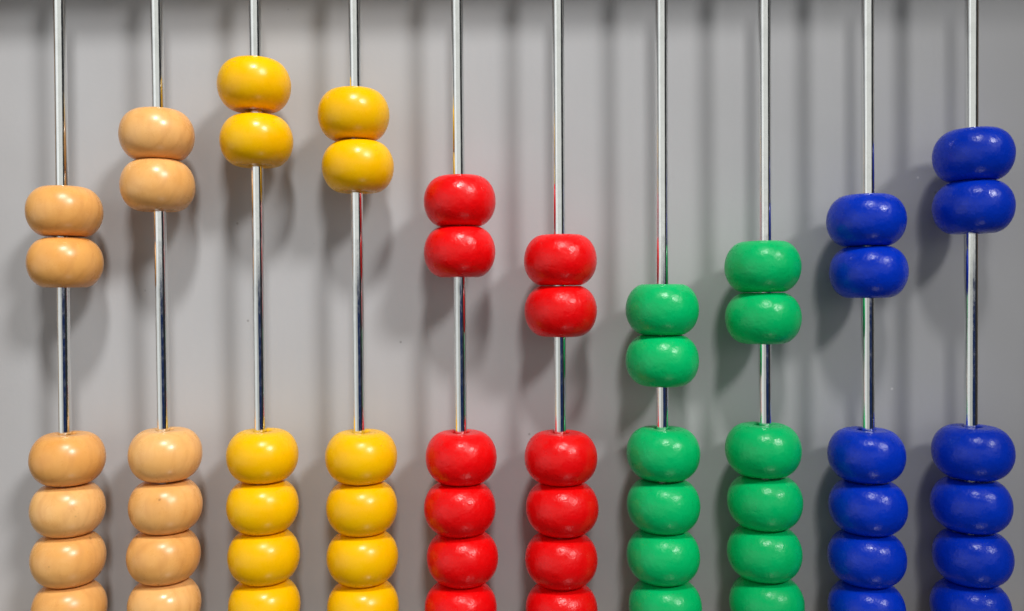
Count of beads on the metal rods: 60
